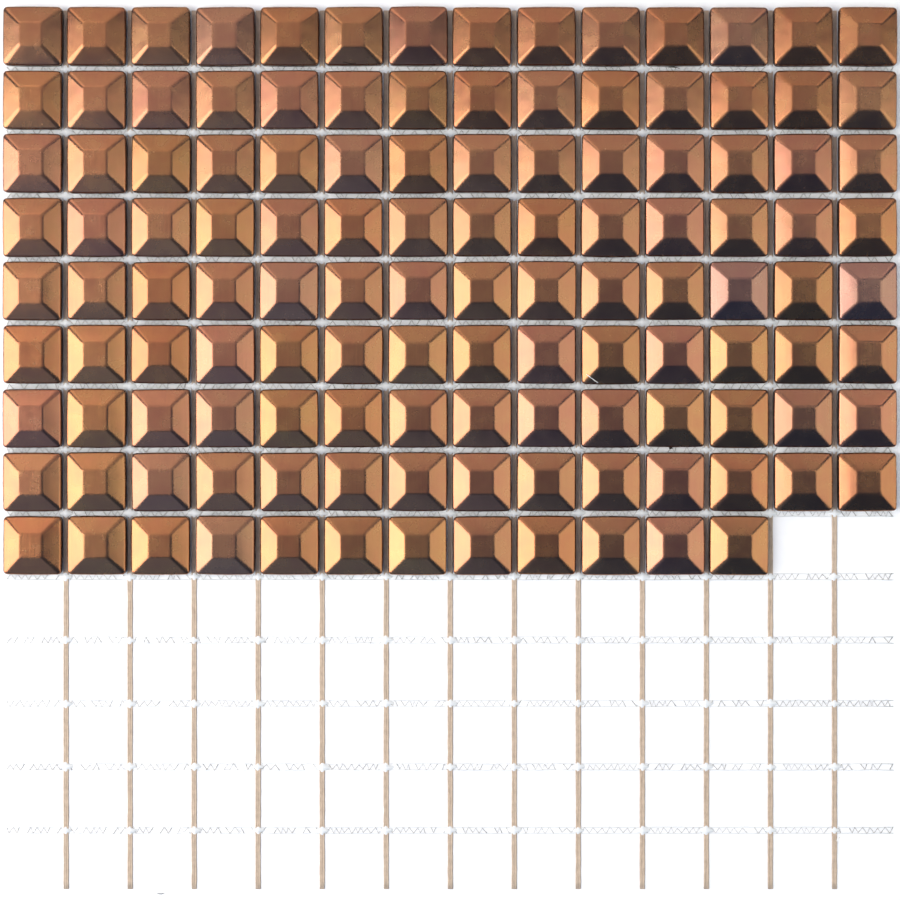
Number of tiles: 124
